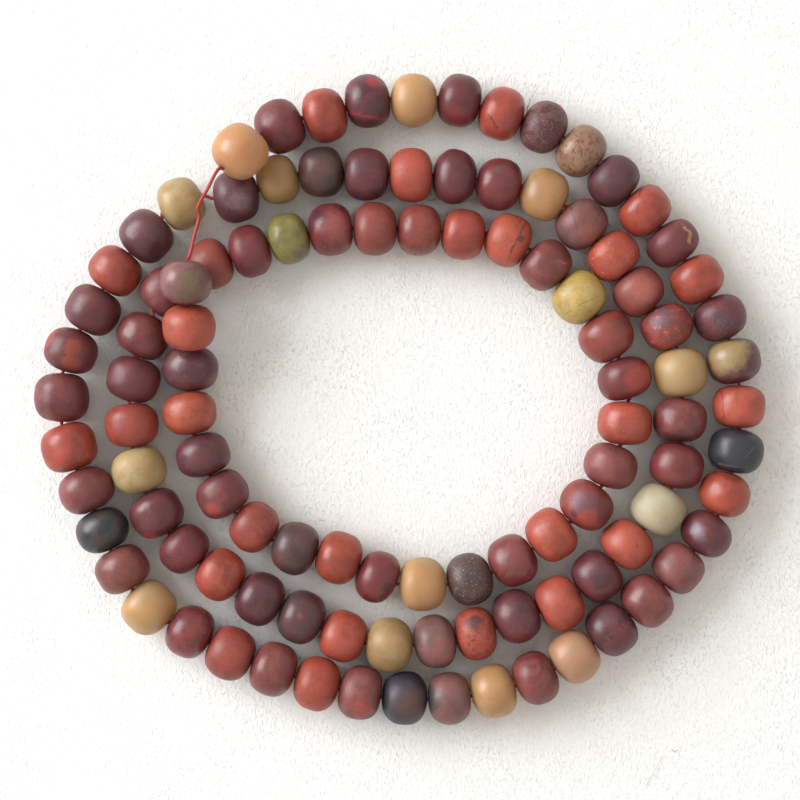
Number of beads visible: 106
